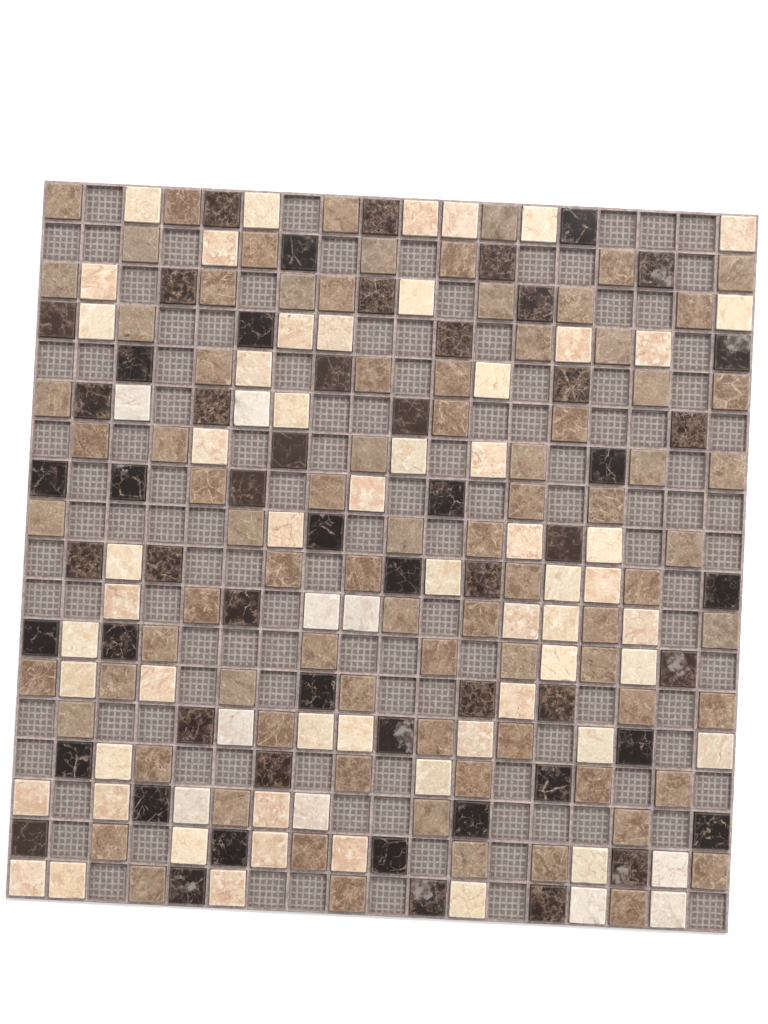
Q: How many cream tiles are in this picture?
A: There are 67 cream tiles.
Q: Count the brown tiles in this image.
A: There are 83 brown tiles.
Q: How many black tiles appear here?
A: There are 56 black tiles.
